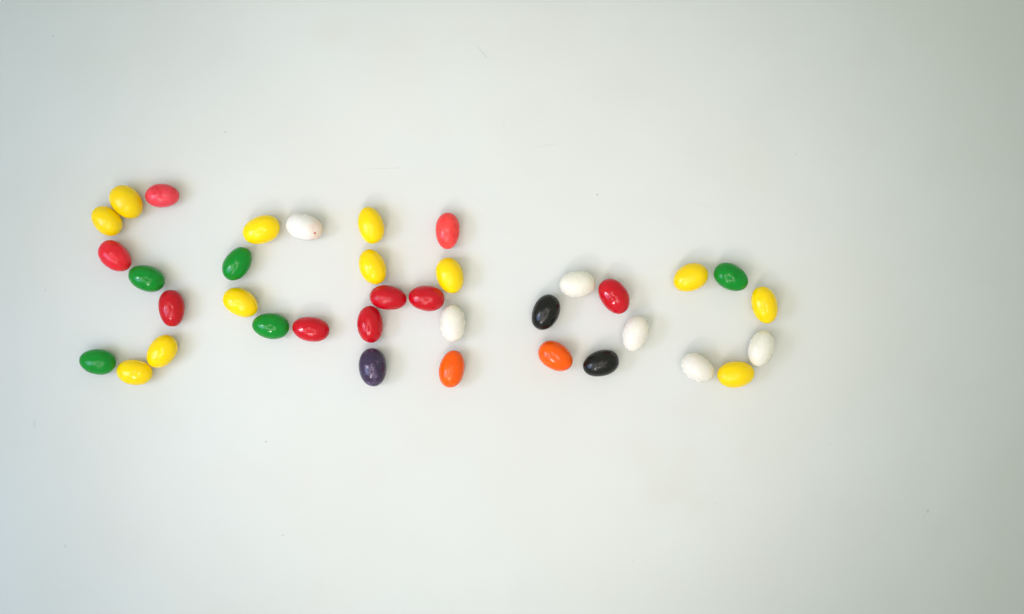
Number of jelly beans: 37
